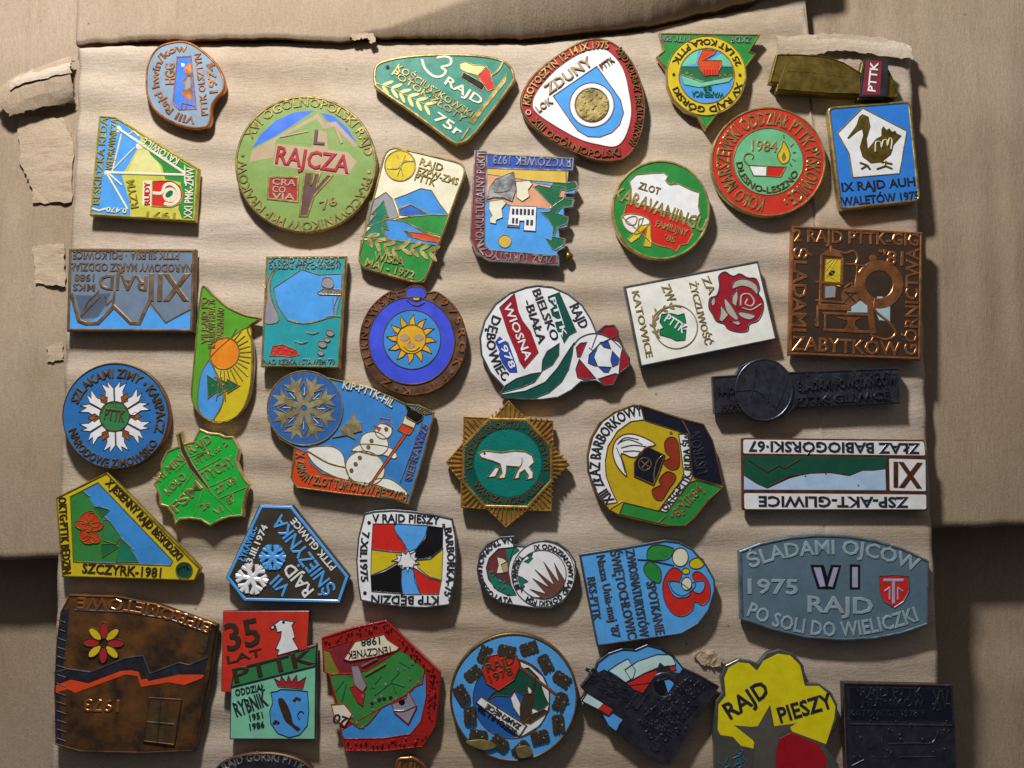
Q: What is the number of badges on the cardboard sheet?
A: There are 41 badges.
